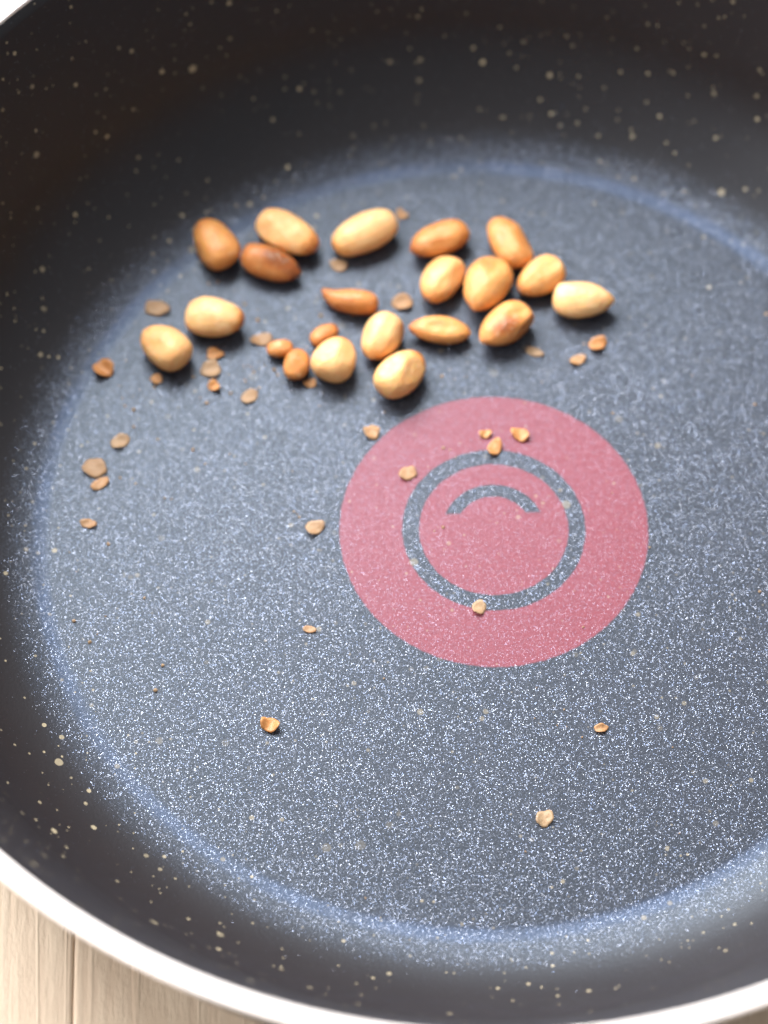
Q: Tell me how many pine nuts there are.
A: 21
